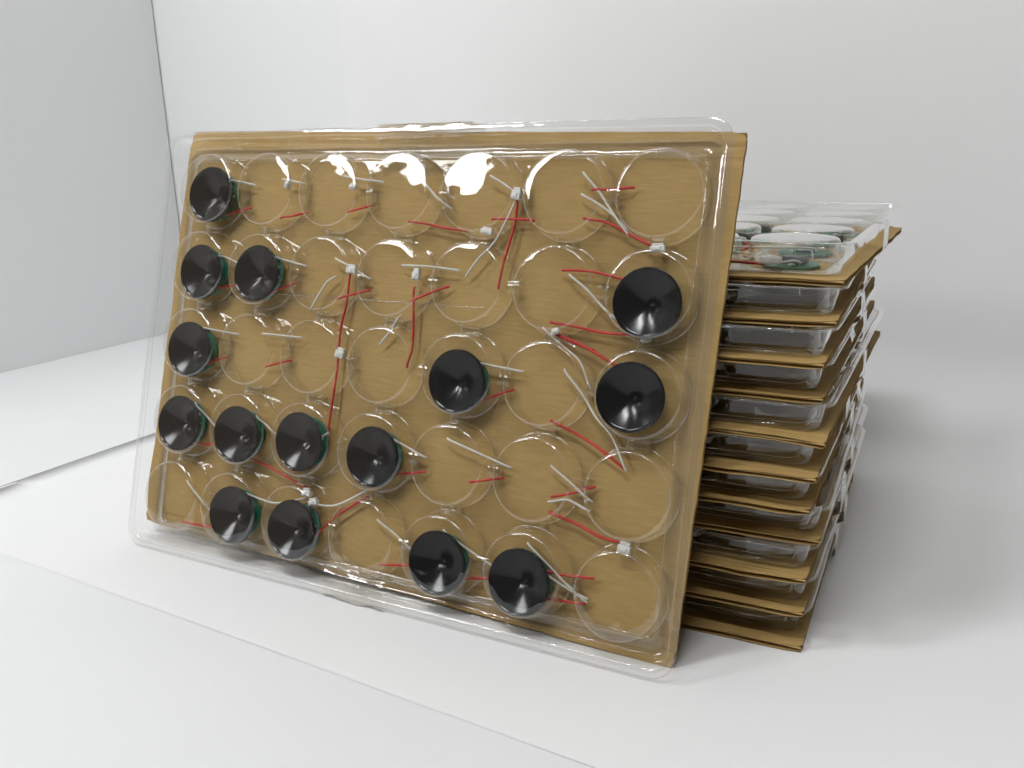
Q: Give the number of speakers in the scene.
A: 15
